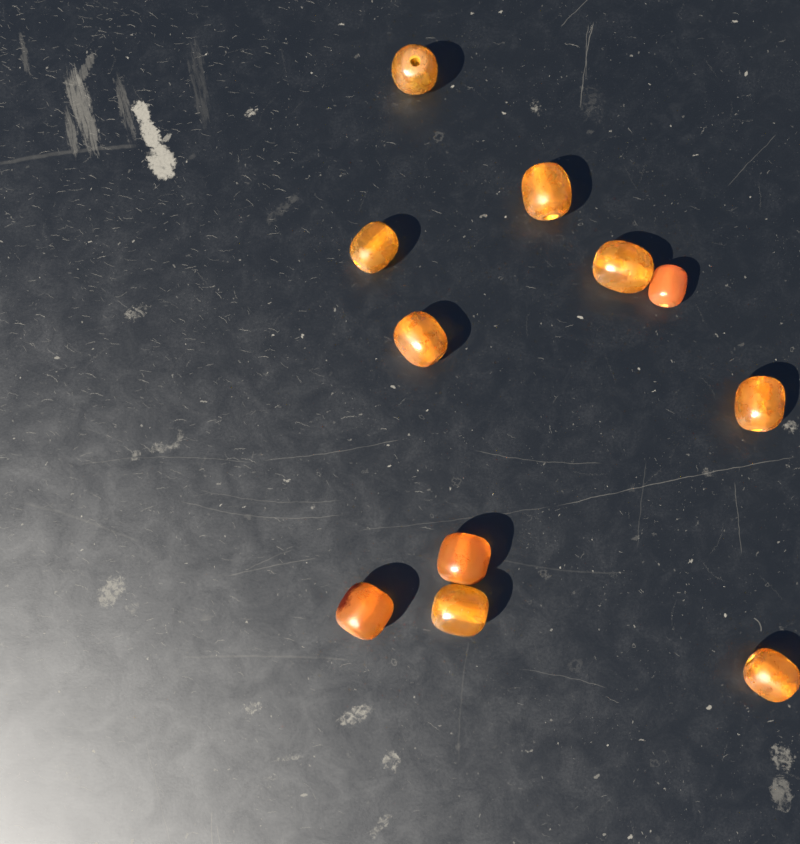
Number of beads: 11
